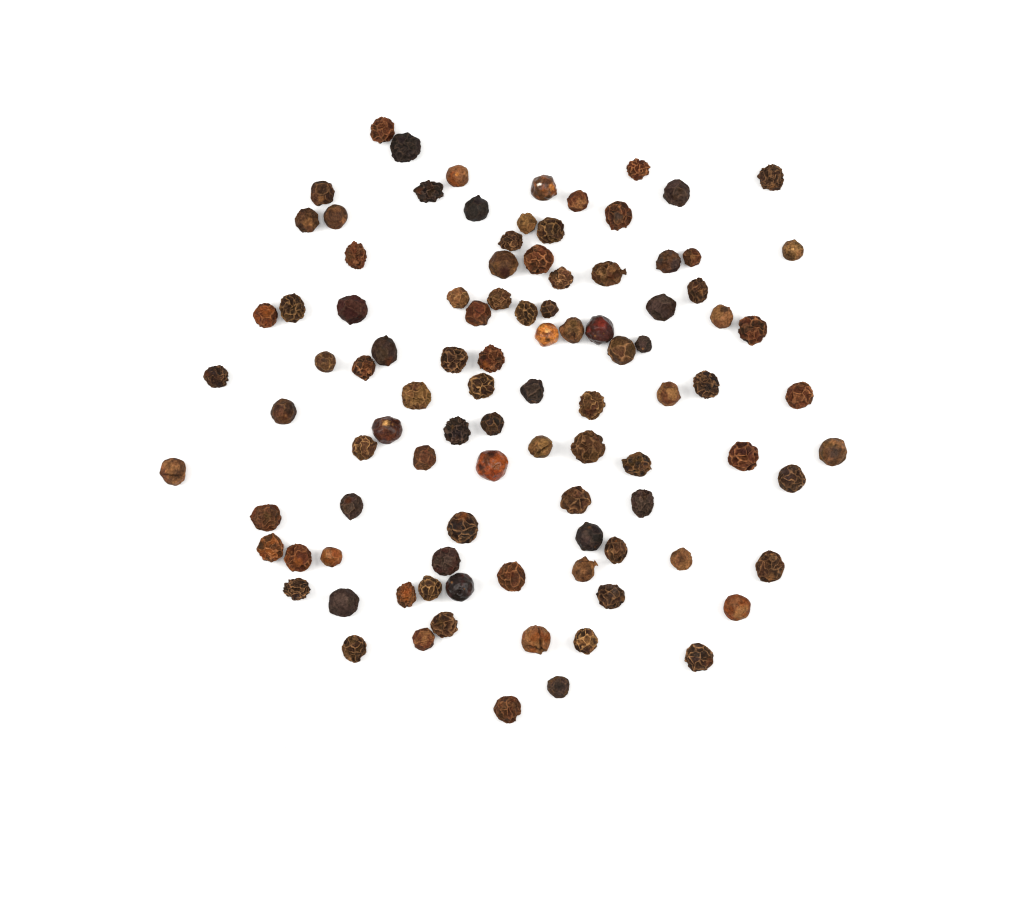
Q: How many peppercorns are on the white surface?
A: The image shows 99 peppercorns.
